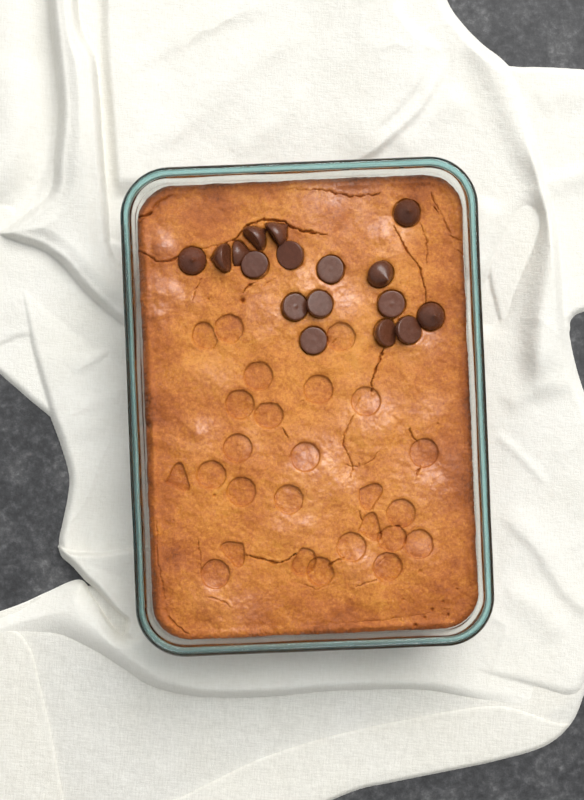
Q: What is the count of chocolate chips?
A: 17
